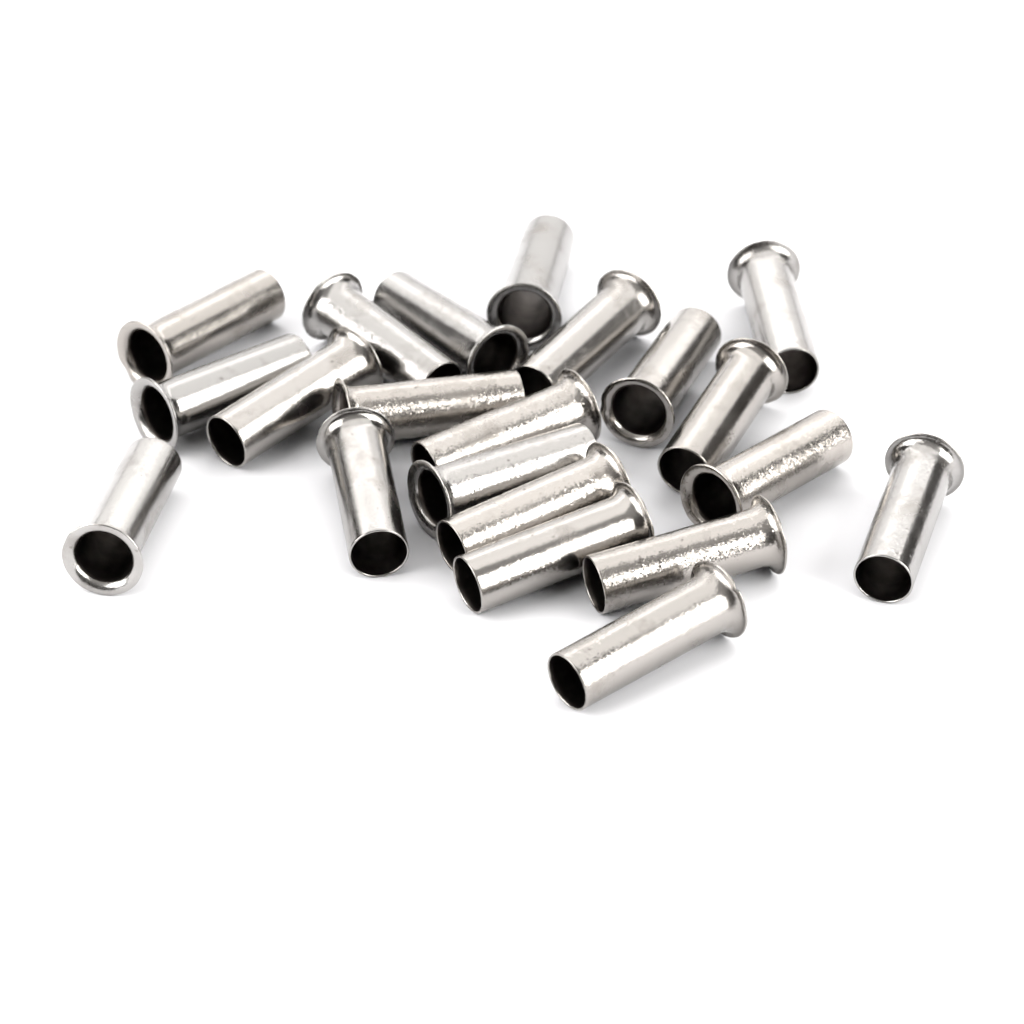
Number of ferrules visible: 21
